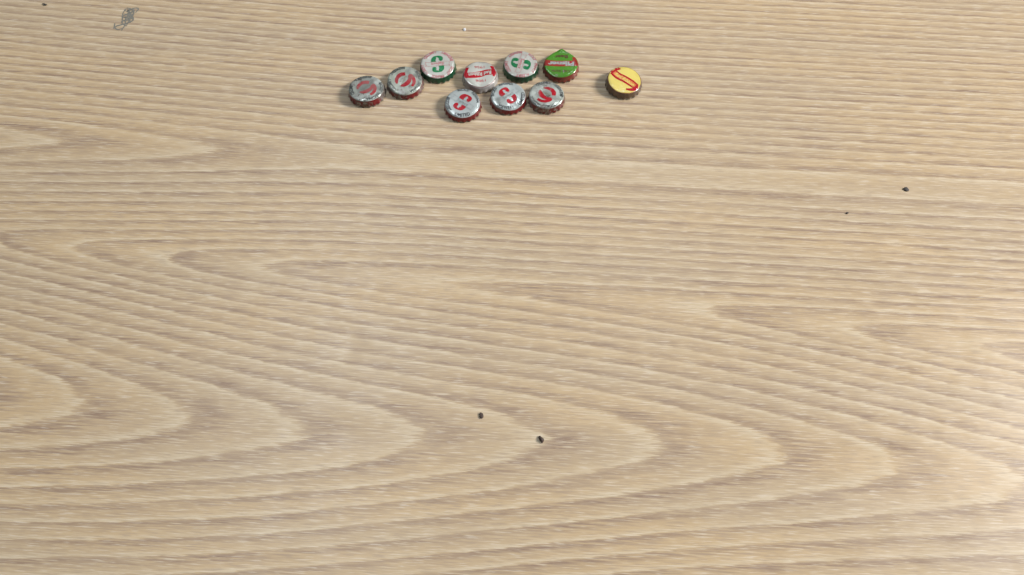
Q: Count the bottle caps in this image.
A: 10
